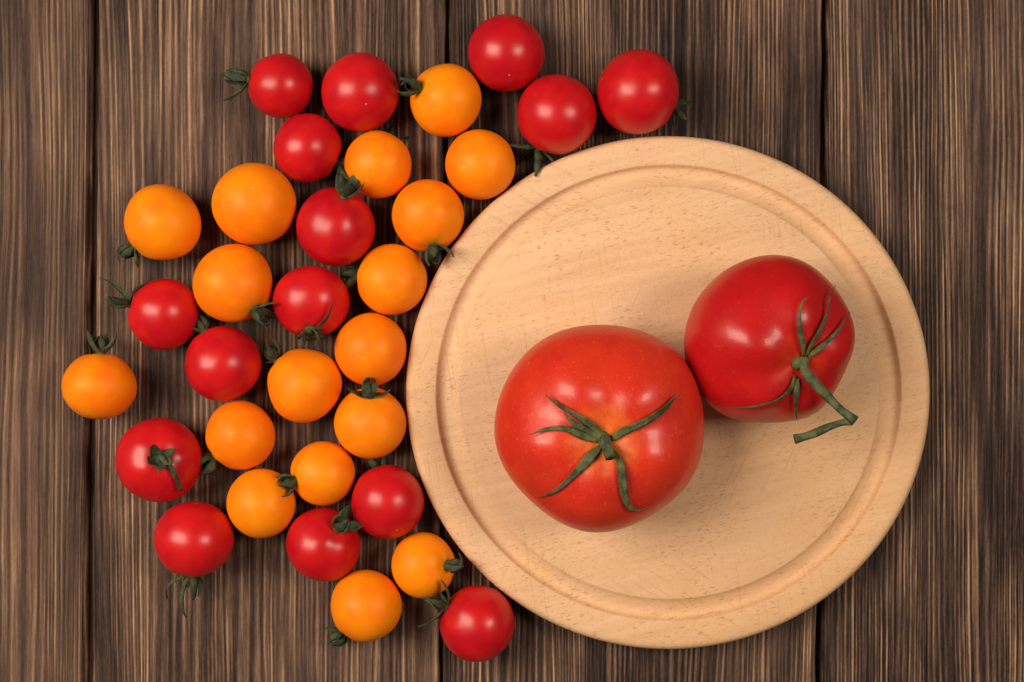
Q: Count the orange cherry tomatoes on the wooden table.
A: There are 17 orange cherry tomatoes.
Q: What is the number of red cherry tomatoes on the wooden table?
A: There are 15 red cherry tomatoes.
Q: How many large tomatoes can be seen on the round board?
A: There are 2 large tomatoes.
